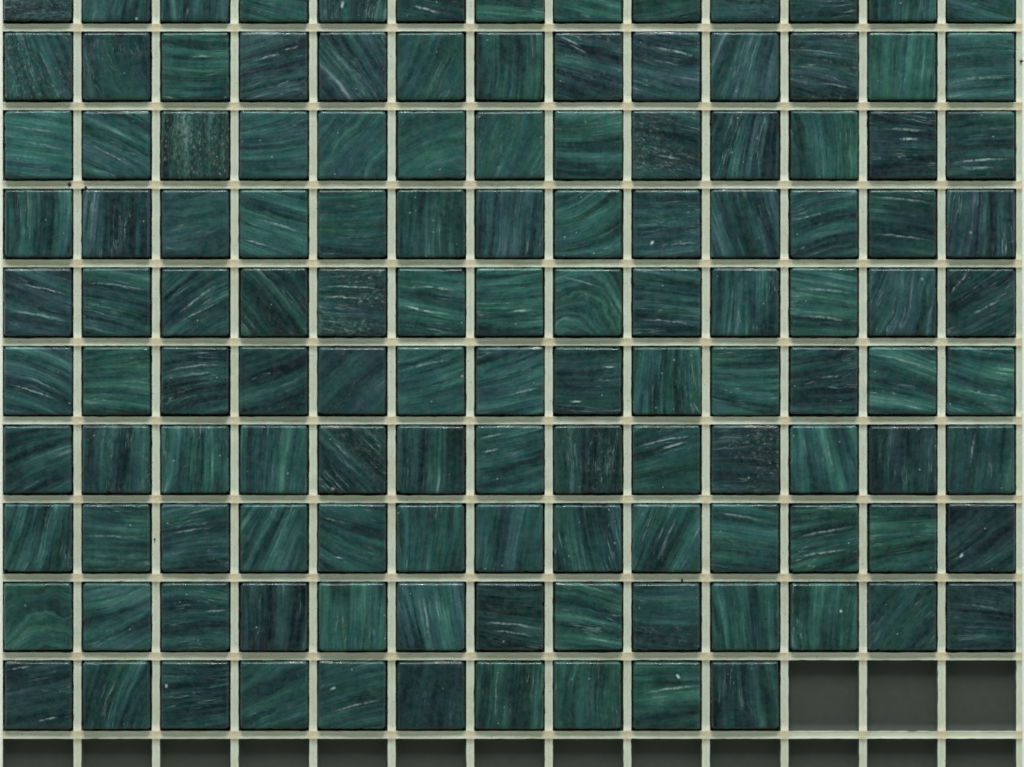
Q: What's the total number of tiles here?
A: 127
